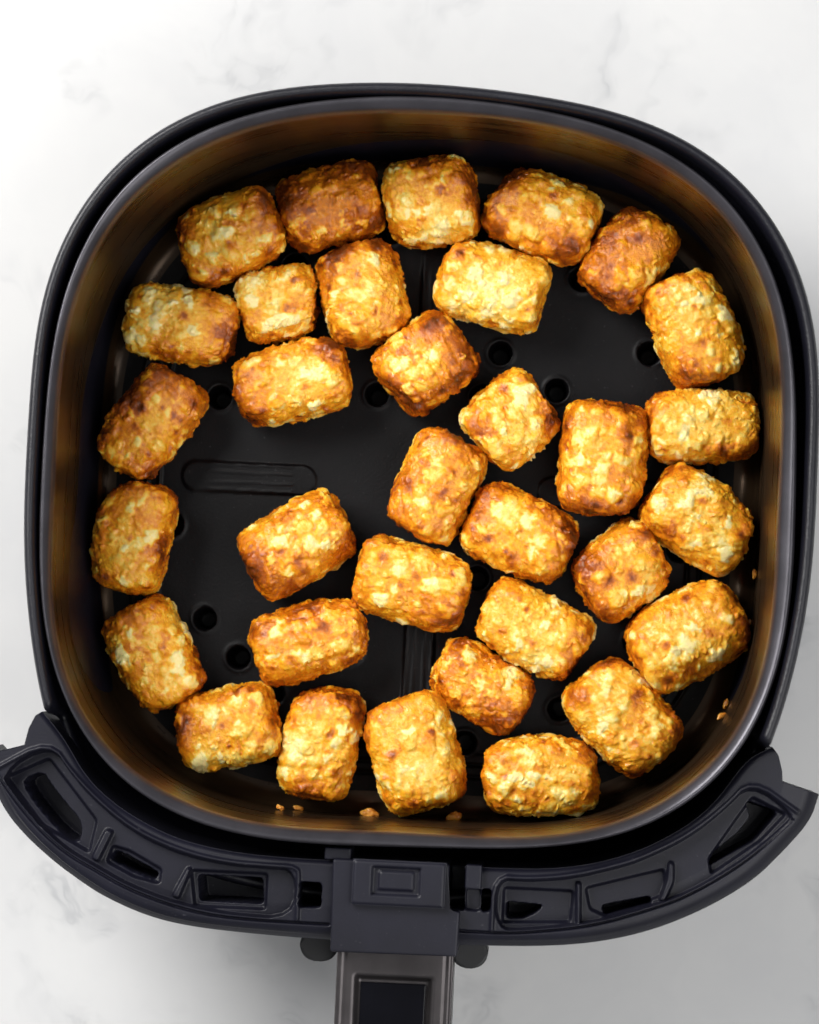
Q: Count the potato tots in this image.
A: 33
